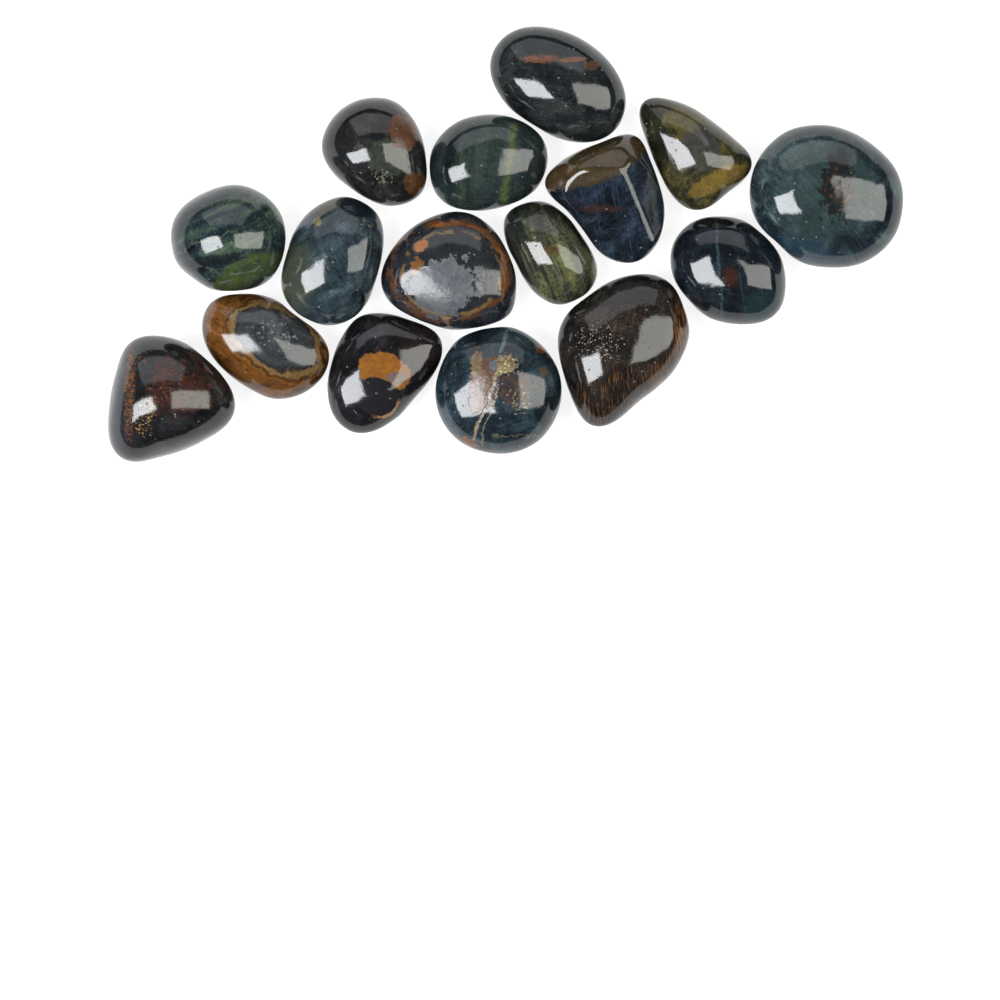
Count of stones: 16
